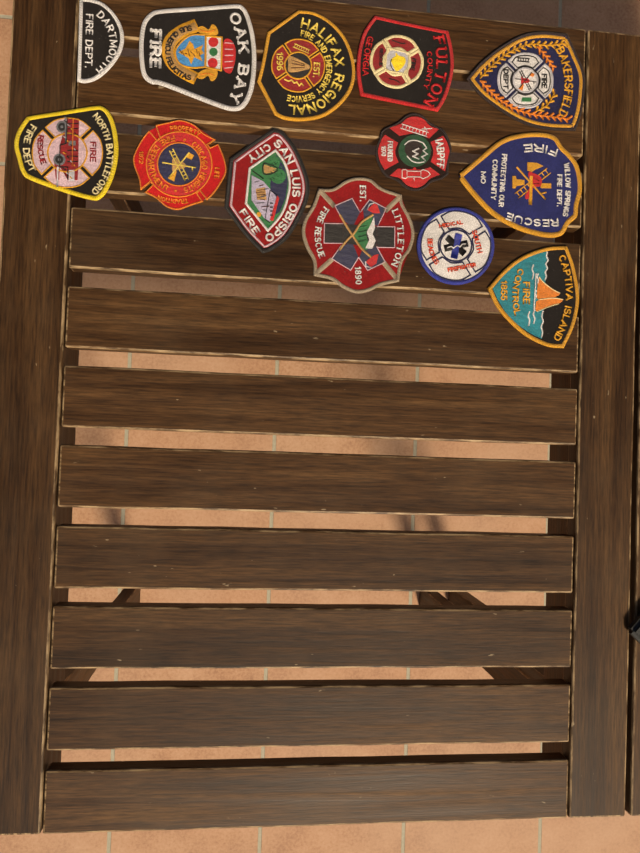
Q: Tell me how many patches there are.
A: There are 13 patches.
